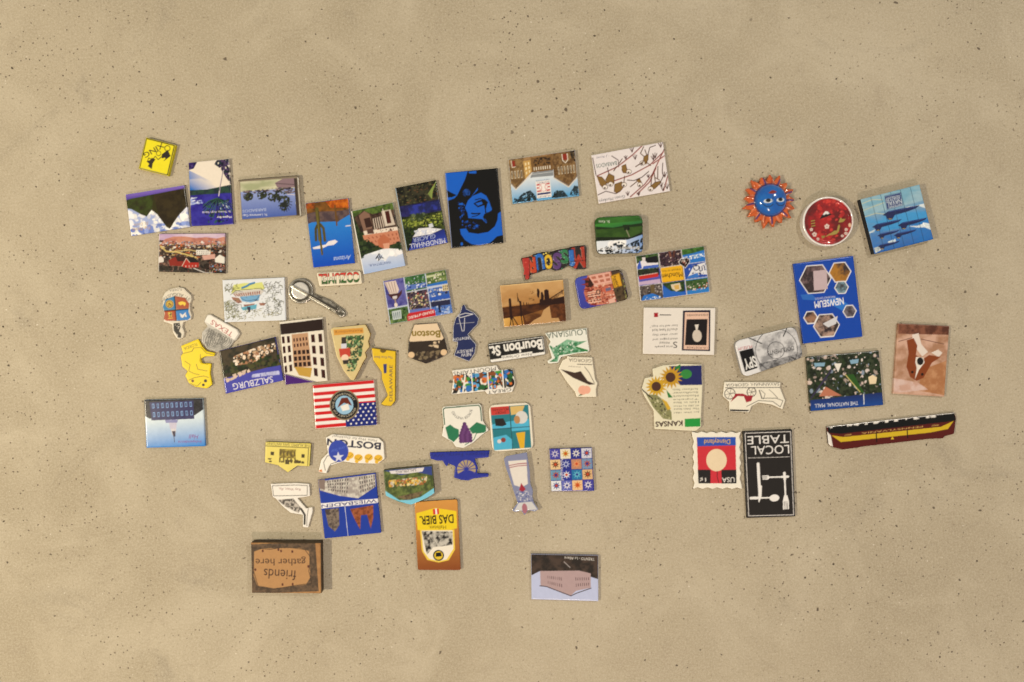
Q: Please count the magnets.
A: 61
